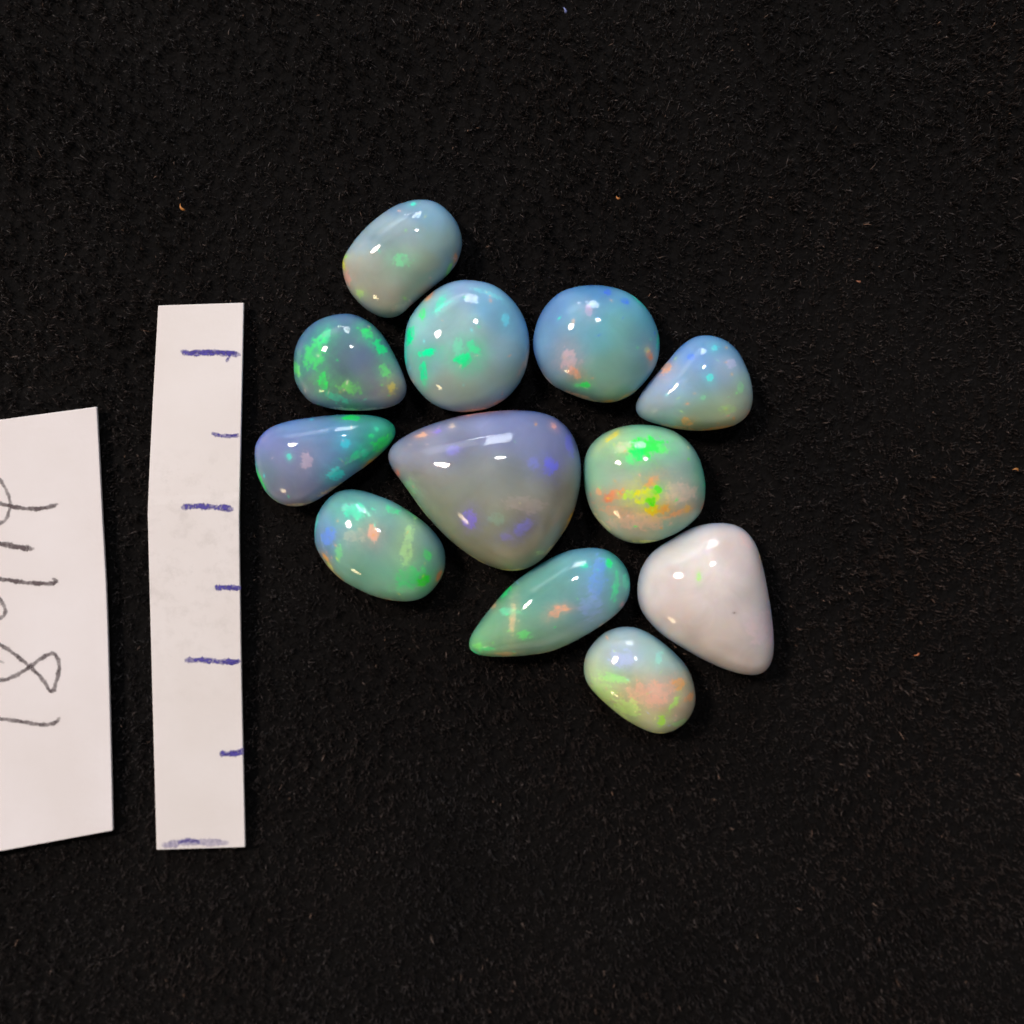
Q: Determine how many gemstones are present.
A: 12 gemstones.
